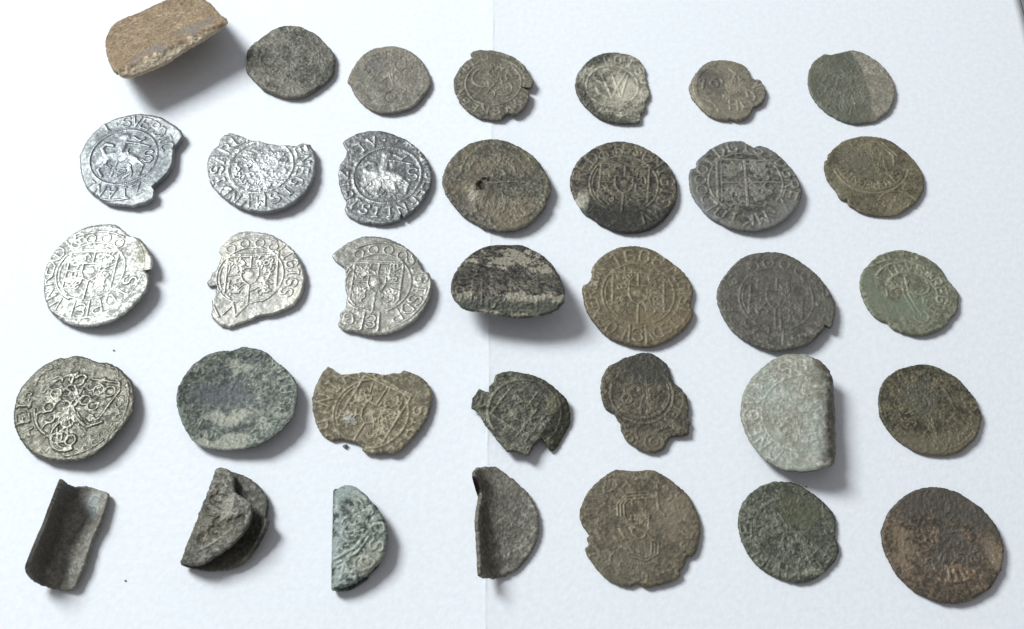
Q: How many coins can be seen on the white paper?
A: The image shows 35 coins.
